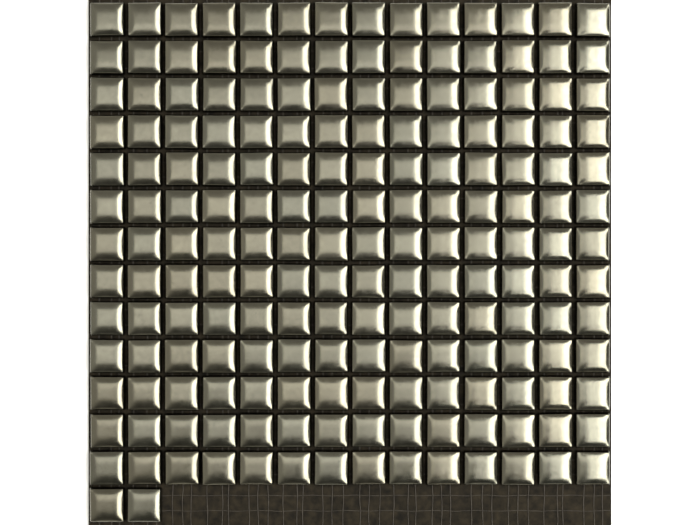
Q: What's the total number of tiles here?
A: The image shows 184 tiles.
